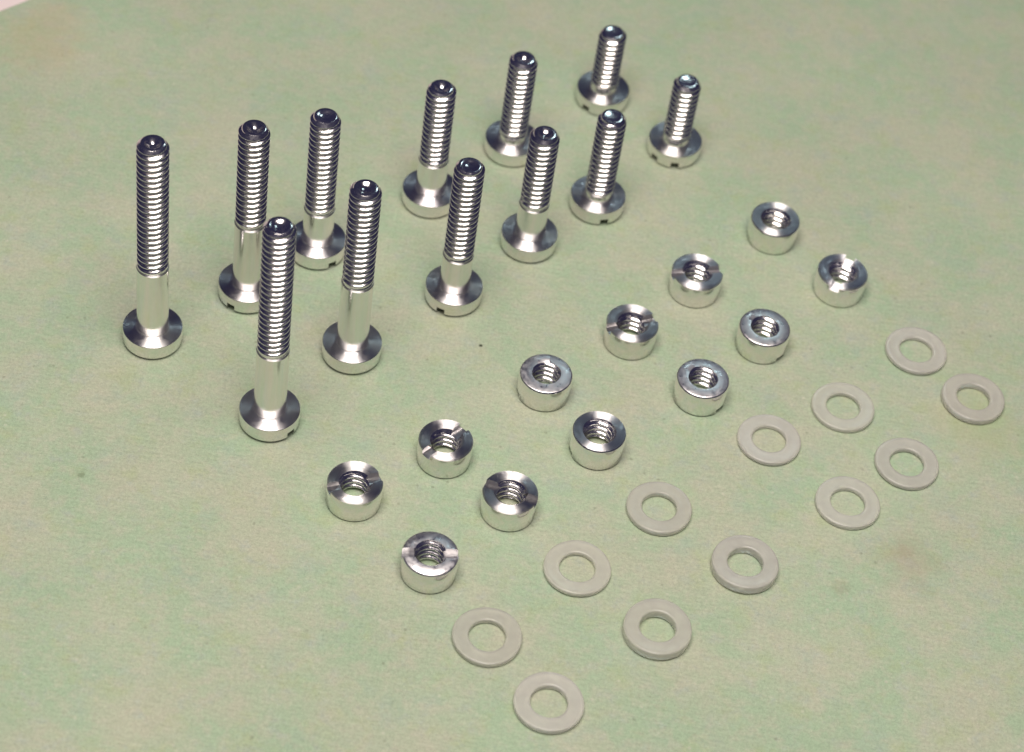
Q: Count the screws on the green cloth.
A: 12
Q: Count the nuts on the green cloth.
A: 12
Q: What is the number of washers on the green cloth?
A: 12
